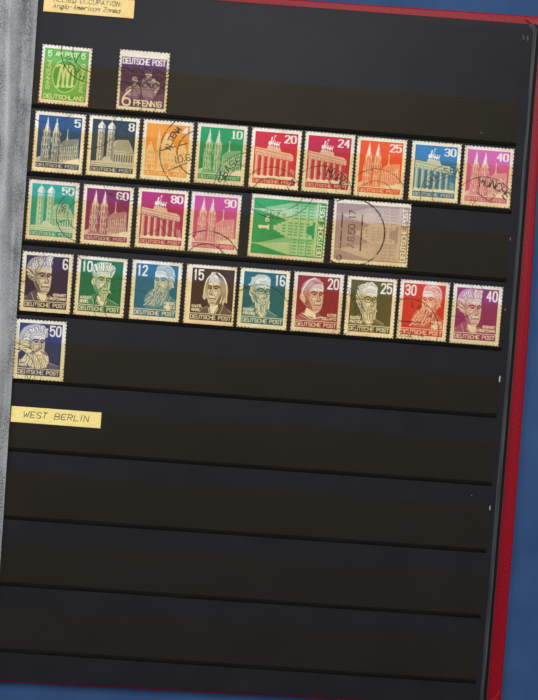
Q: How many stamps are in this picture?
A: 27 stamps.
